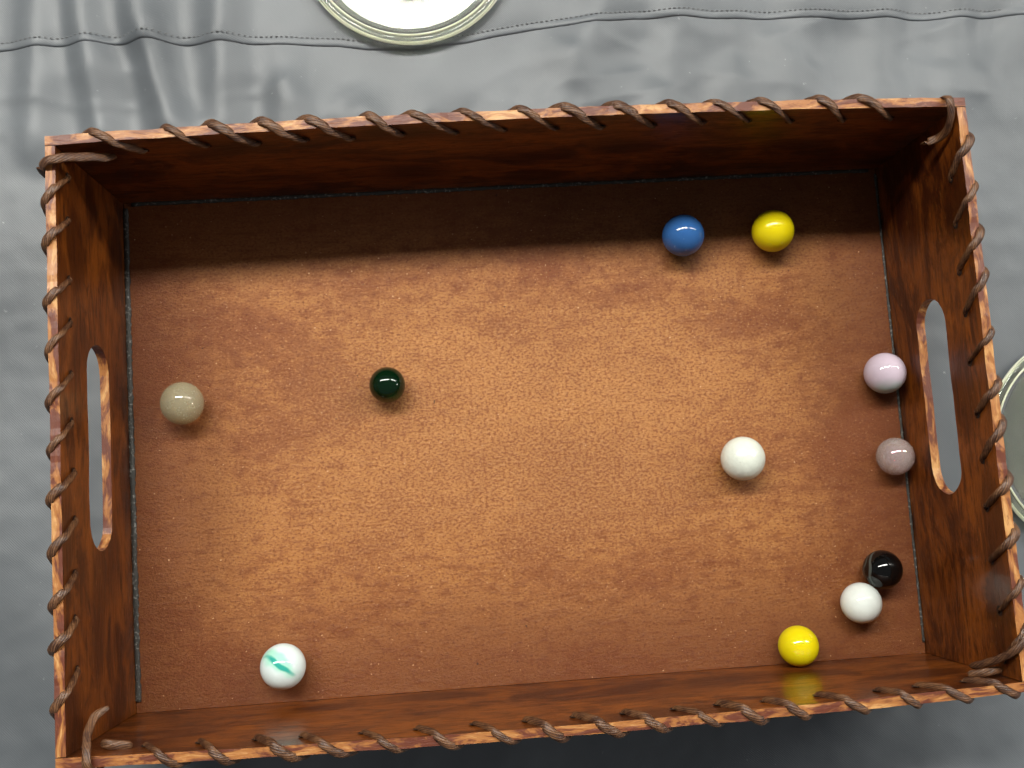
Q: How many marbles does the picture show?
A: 11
